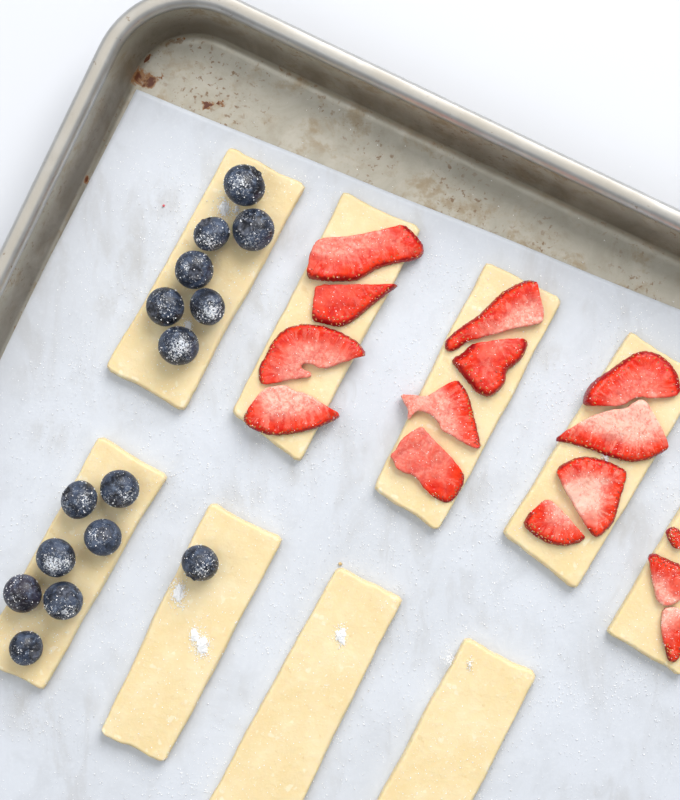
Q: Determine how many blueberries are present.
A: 15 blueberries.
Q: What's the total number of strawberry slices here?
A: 15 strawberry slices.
